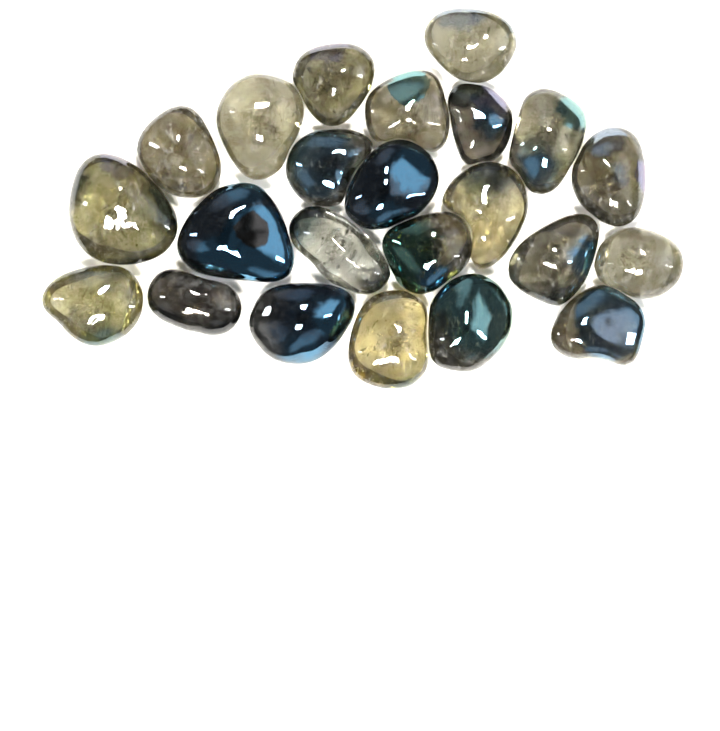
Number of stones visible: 23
